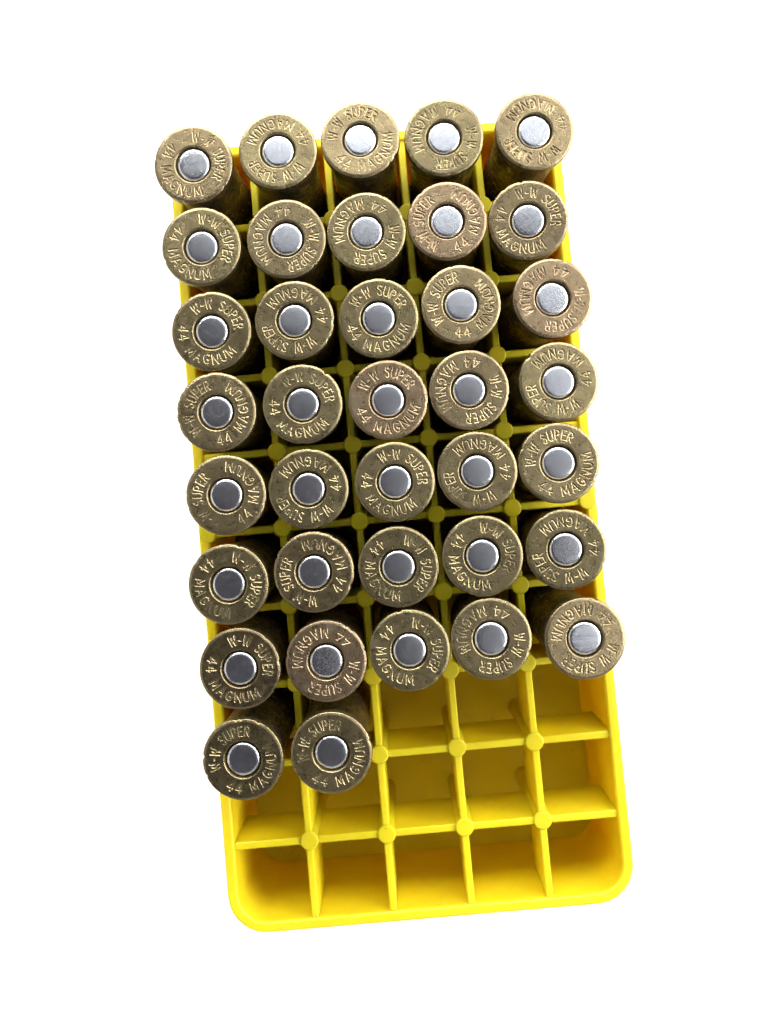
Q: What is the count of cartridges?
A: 37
